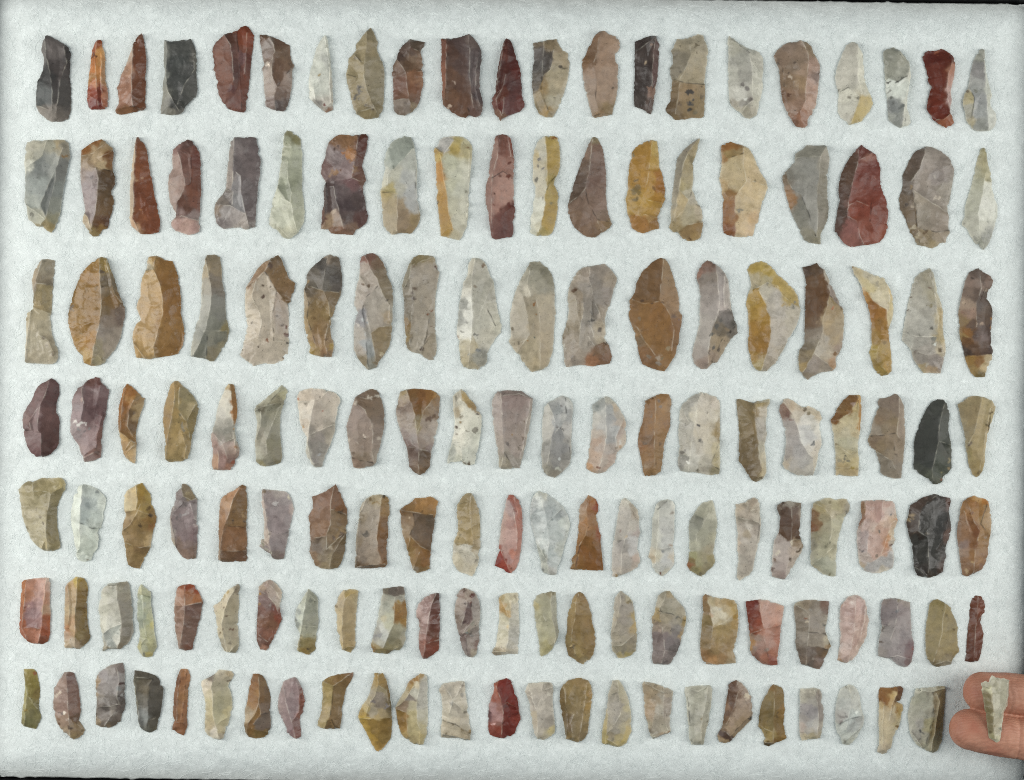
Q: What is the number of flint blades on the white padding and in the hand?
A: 150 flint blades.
